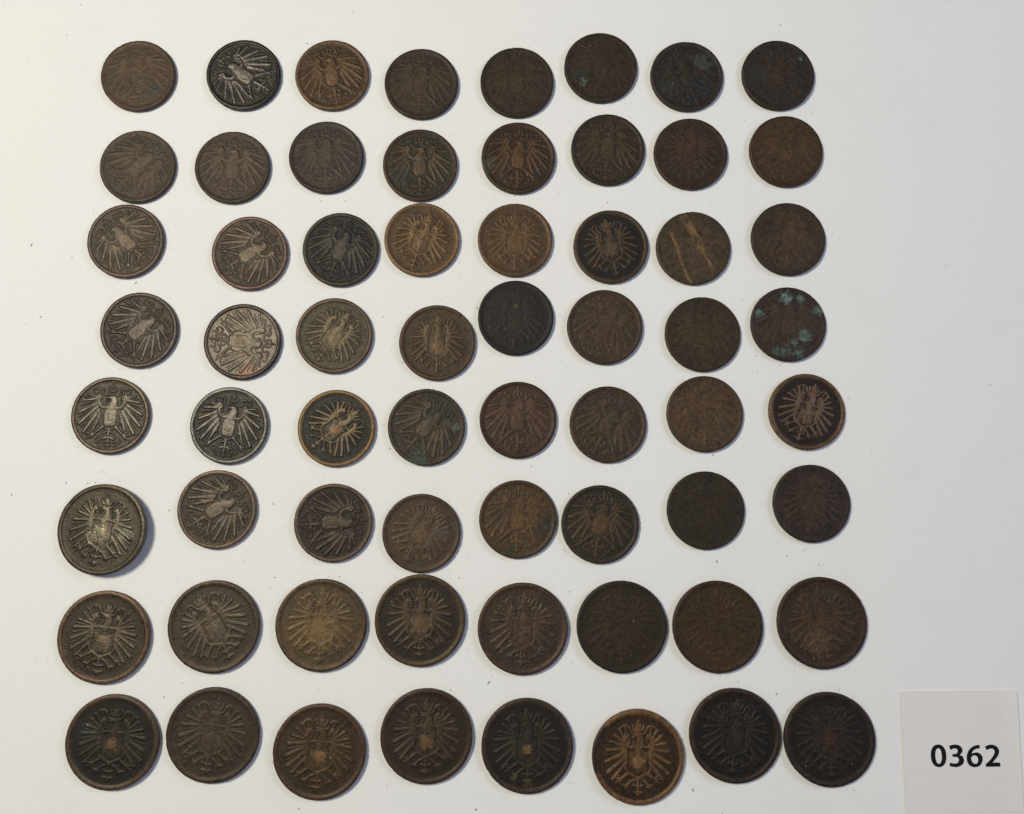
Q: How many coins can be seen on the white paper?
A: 64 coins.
